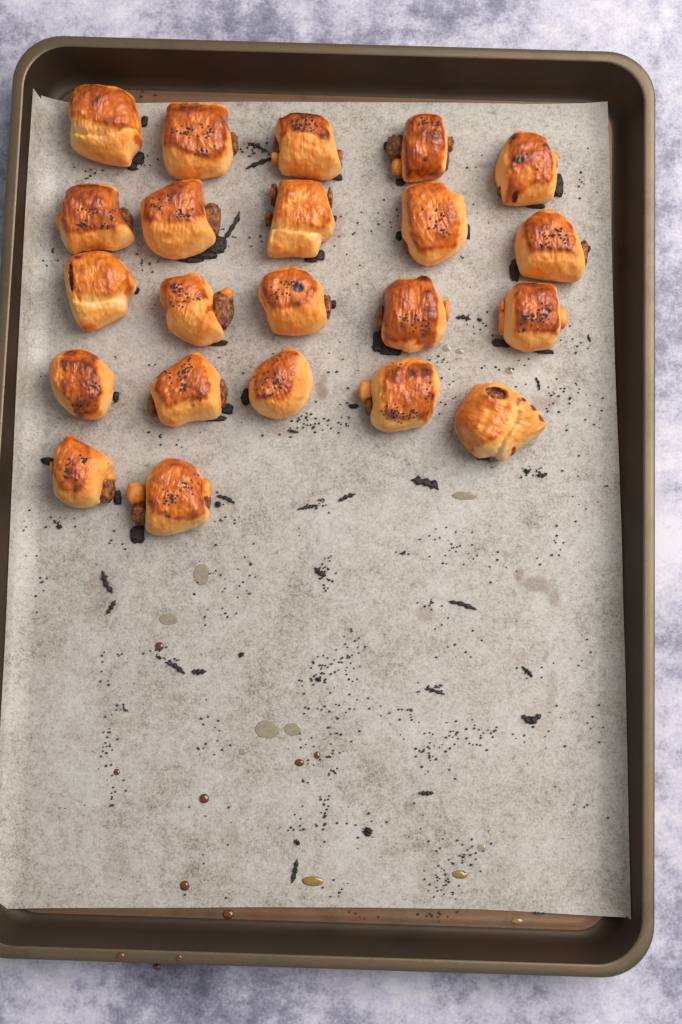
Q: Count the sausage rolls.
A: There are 22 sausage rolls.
